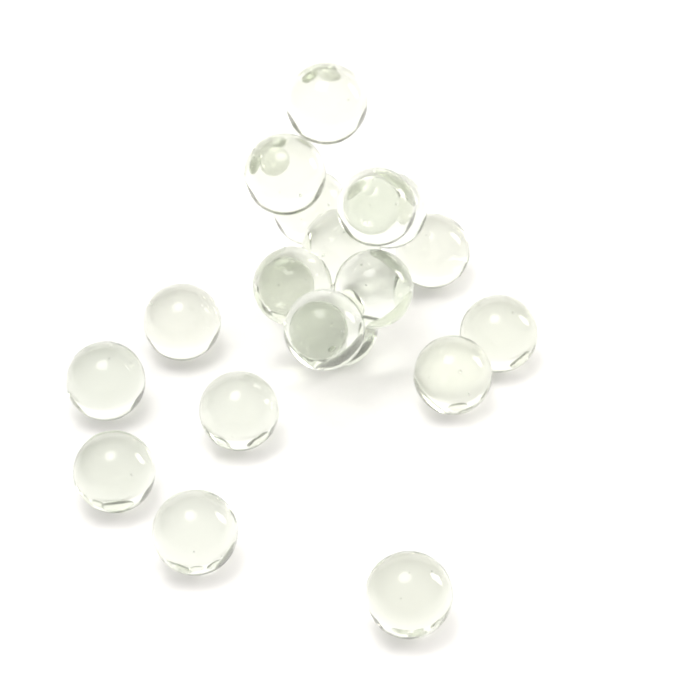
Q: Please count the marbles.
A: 20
